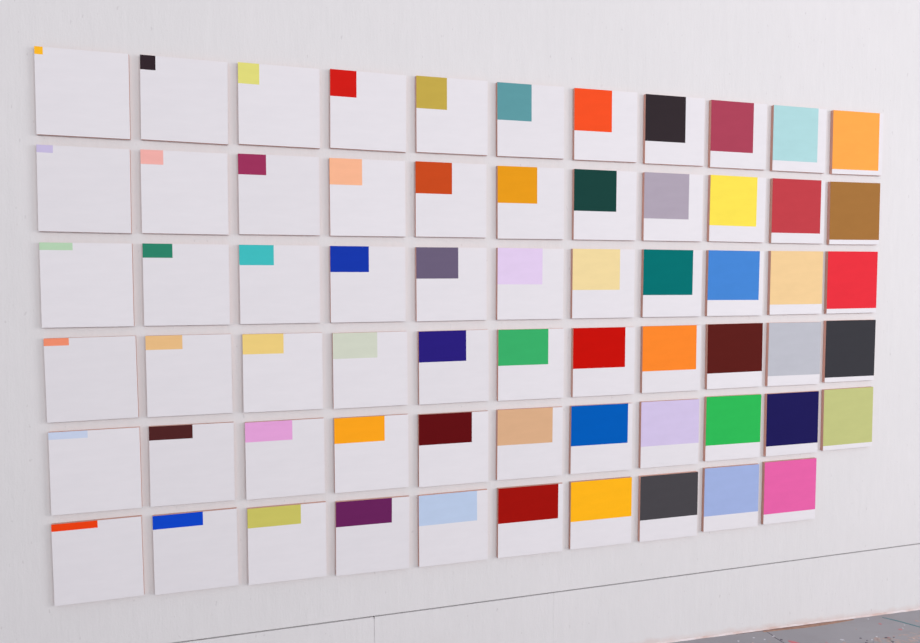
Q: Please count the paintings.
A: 65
